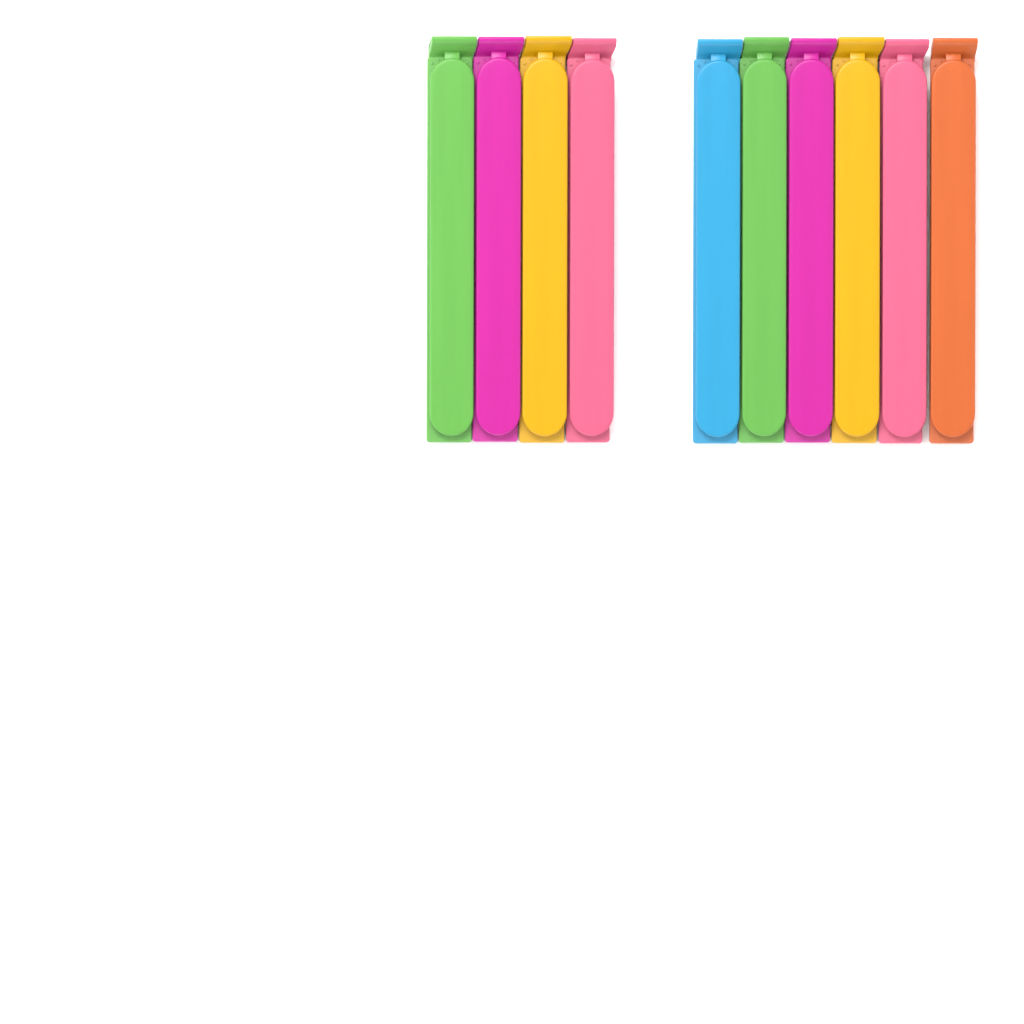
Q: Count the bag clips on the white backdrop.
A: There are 10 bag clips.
